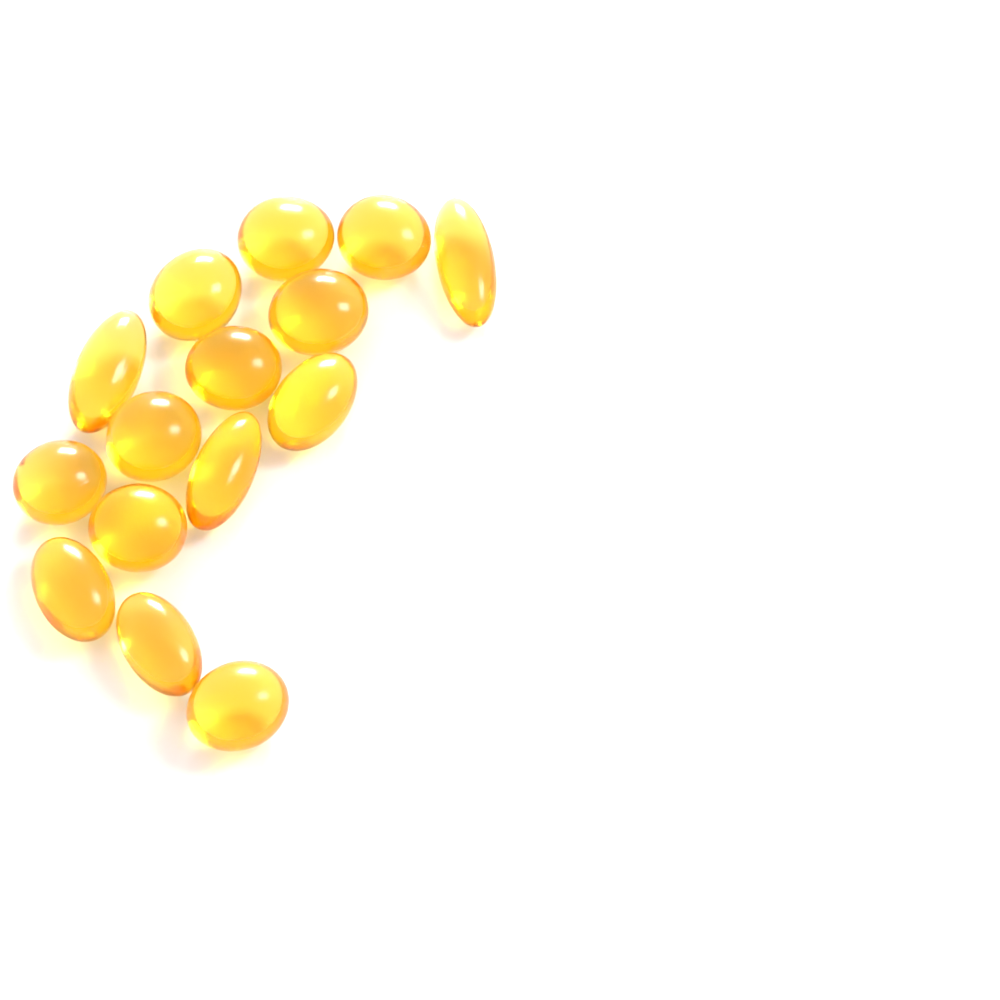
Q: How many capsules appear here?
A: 15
